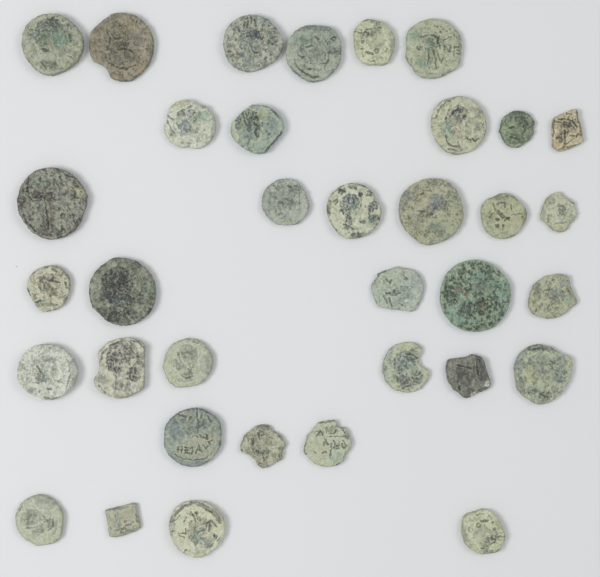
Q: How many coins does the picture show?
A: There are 35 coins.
